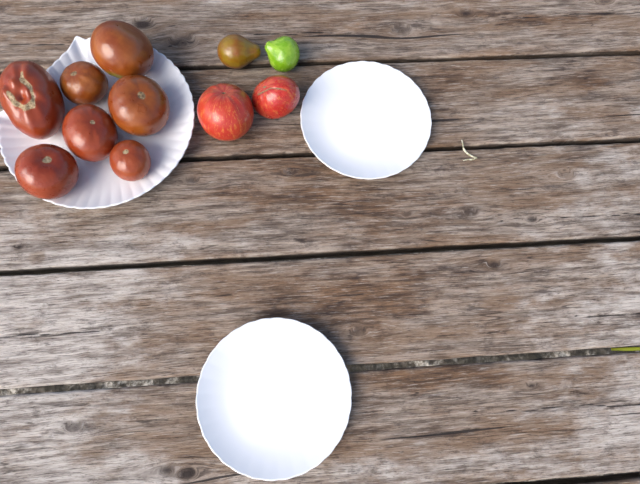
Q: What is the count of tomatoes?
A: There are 11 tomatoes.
